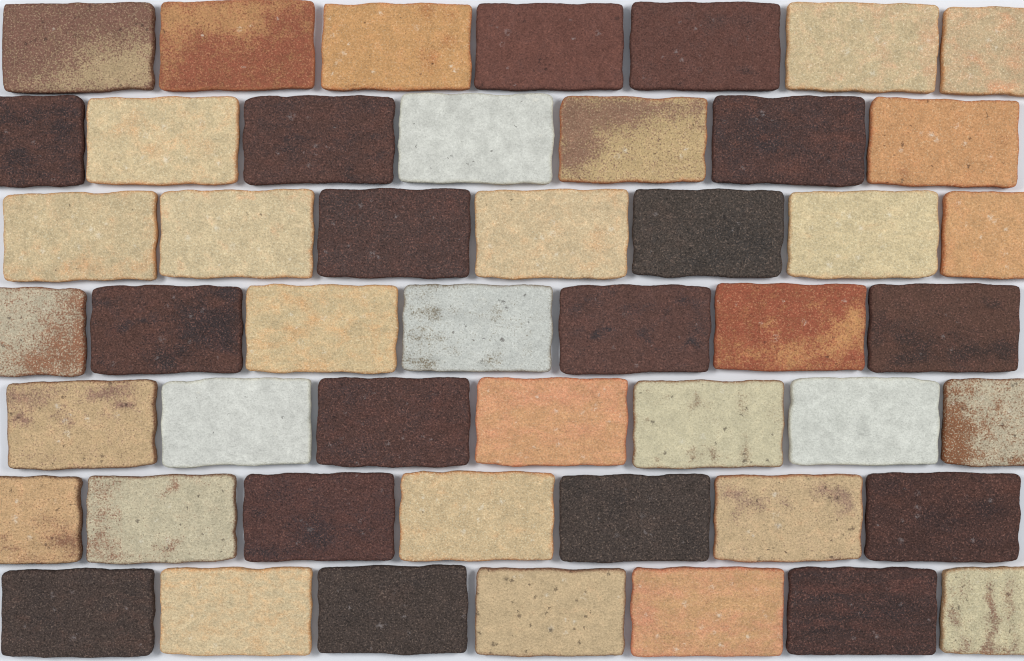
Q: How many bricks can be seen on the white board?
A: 49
